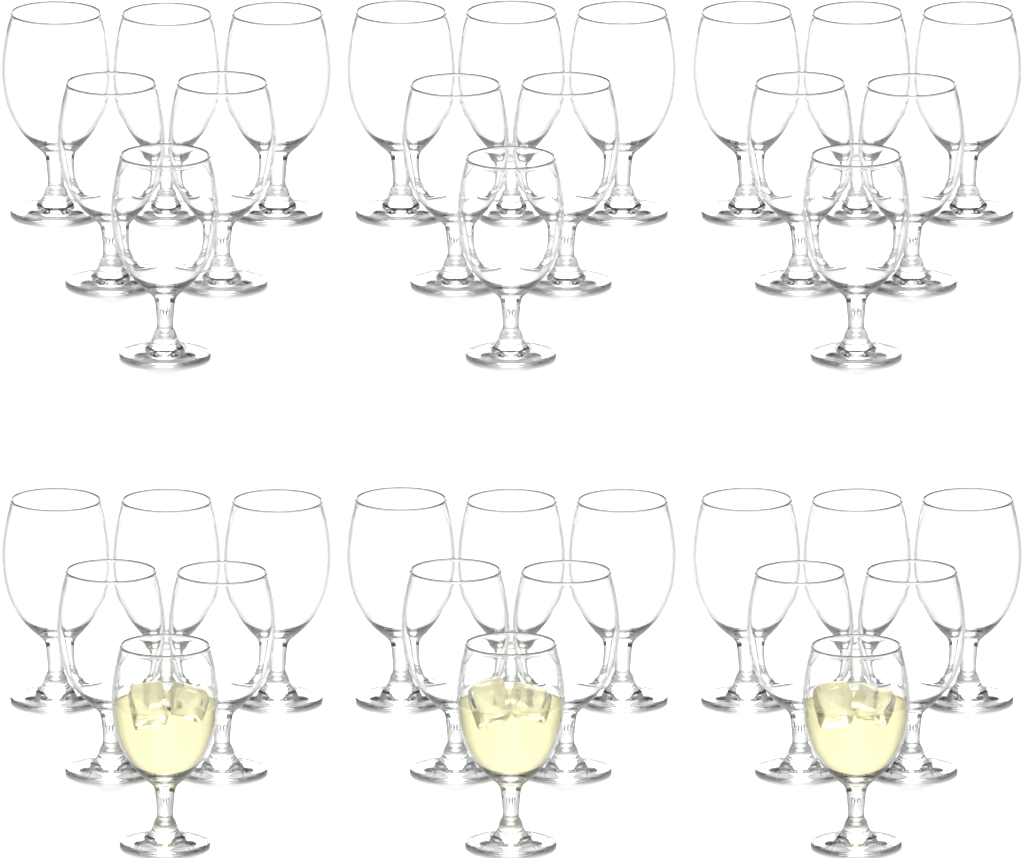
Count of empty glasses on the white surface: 33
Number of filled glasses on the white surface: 3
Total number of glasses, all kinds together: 36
